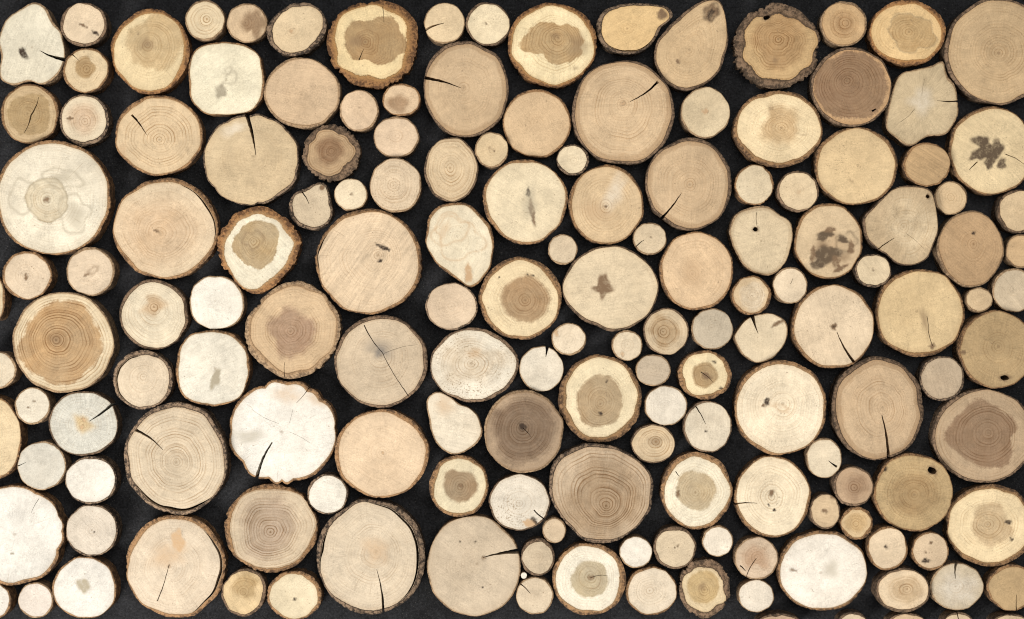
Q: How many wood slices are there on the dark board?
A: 158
